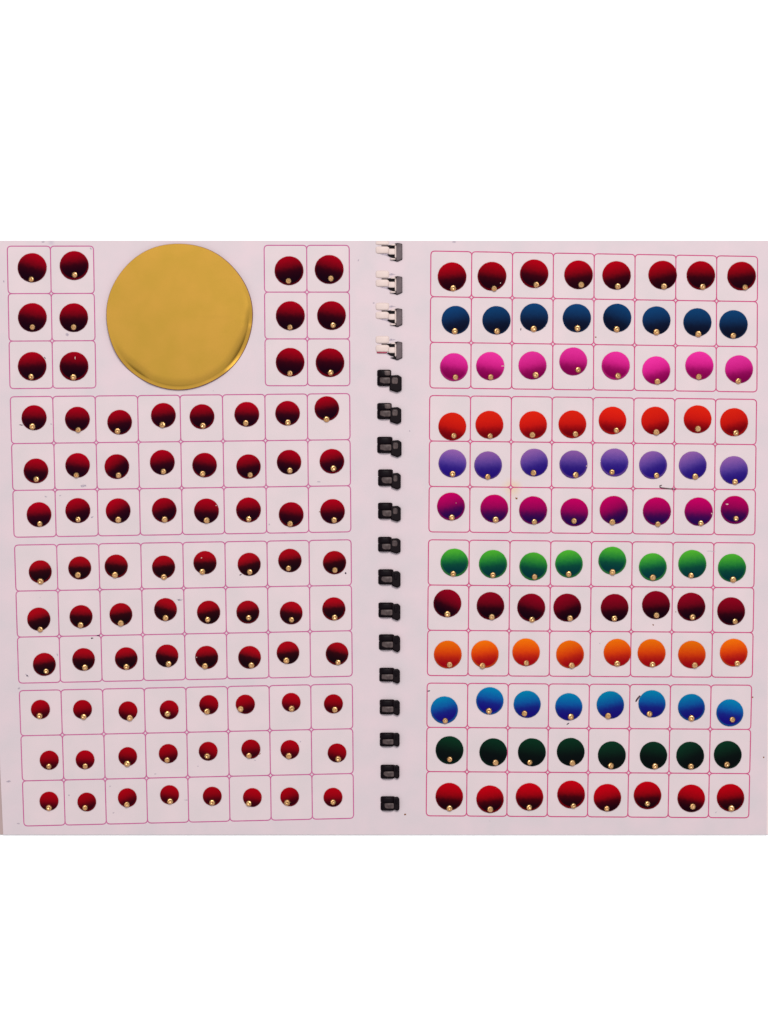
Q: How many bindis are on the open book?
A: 180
